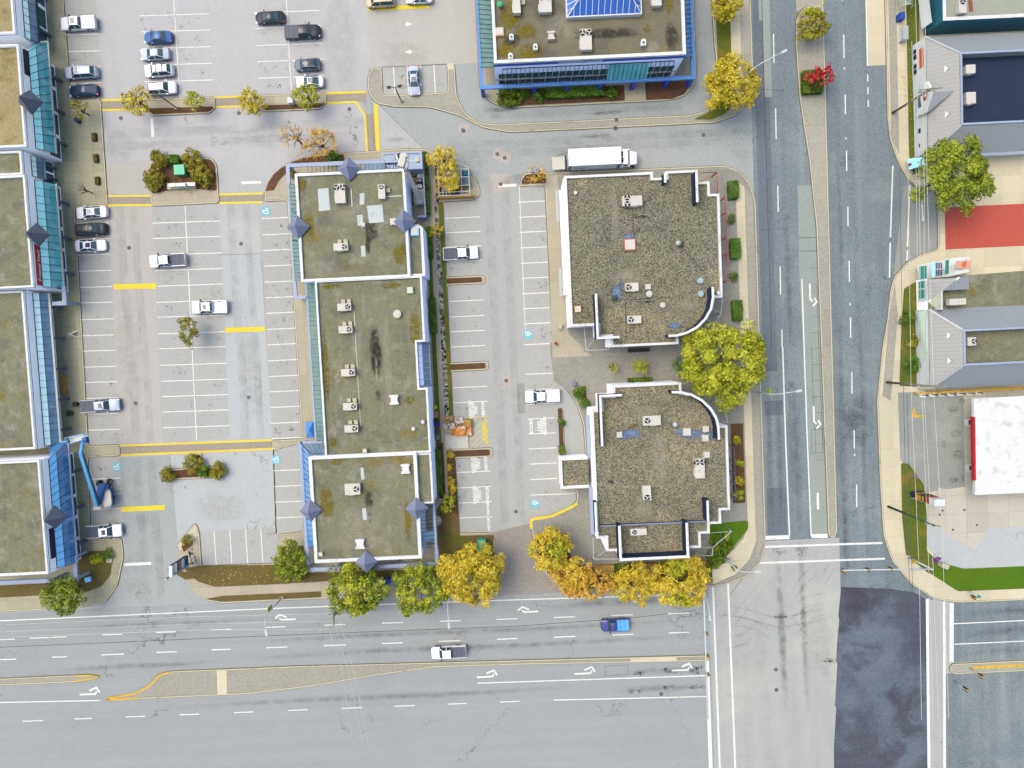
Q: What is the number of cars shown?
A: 15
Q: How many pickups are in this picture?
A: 10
